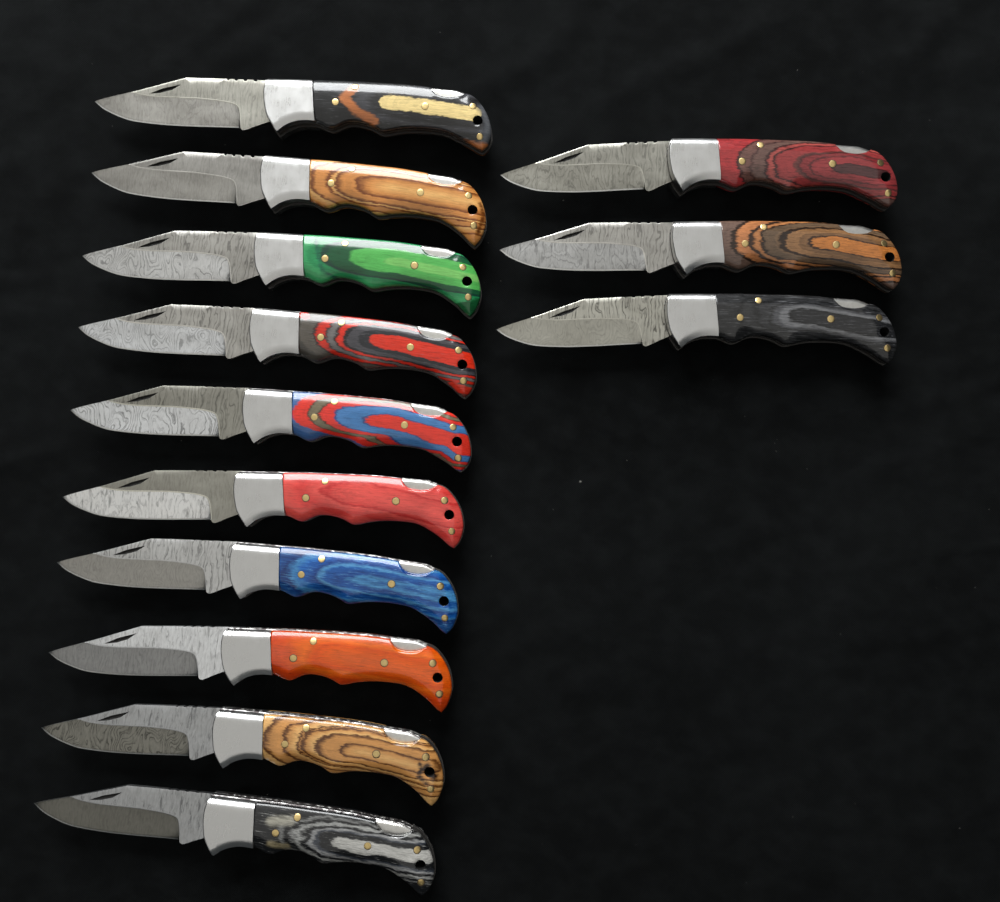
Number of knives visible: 13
